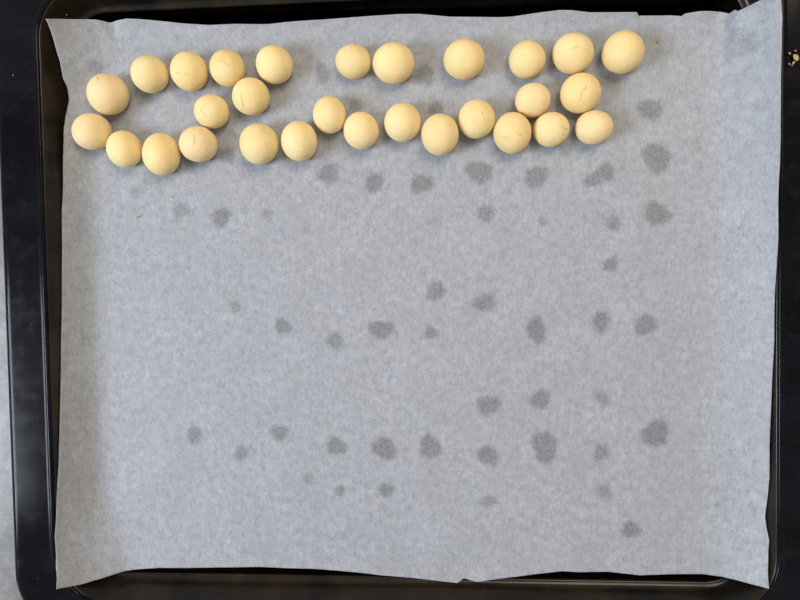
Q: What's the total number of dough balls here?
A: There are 29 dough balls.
